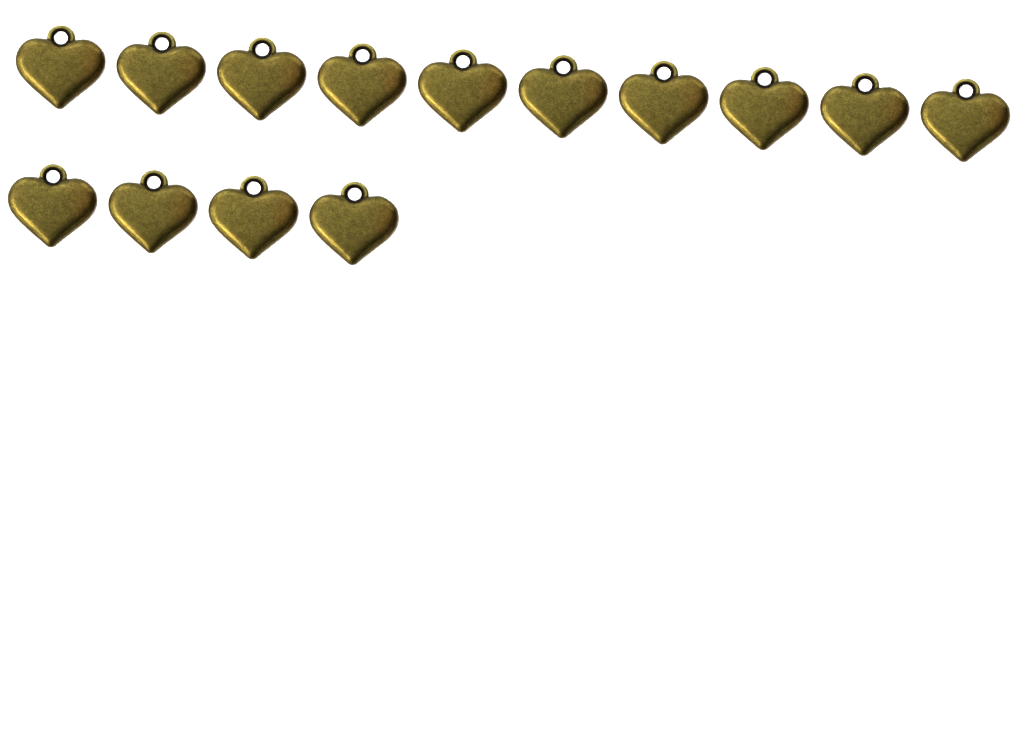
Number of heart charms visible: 14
